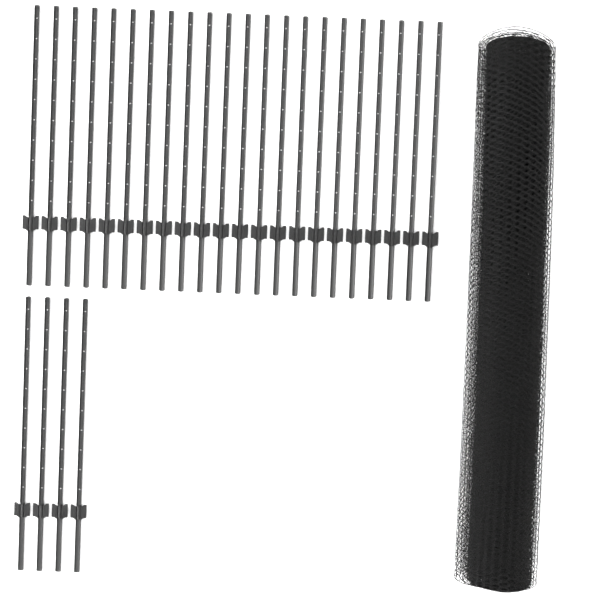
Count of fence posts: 26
